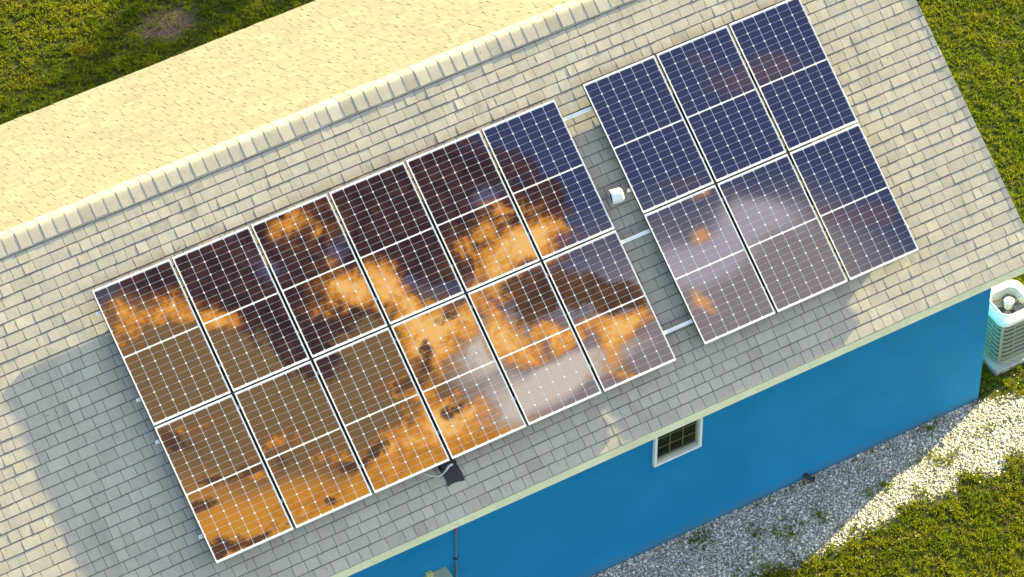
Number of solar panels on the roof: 18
